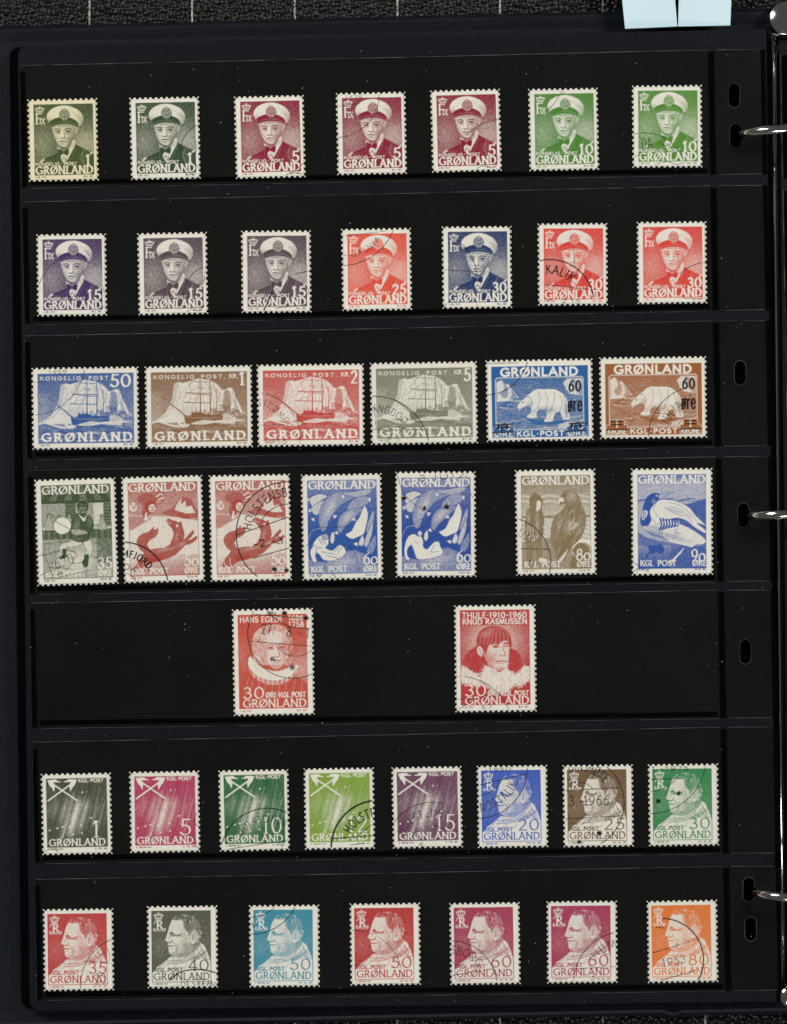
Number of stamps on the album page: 44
